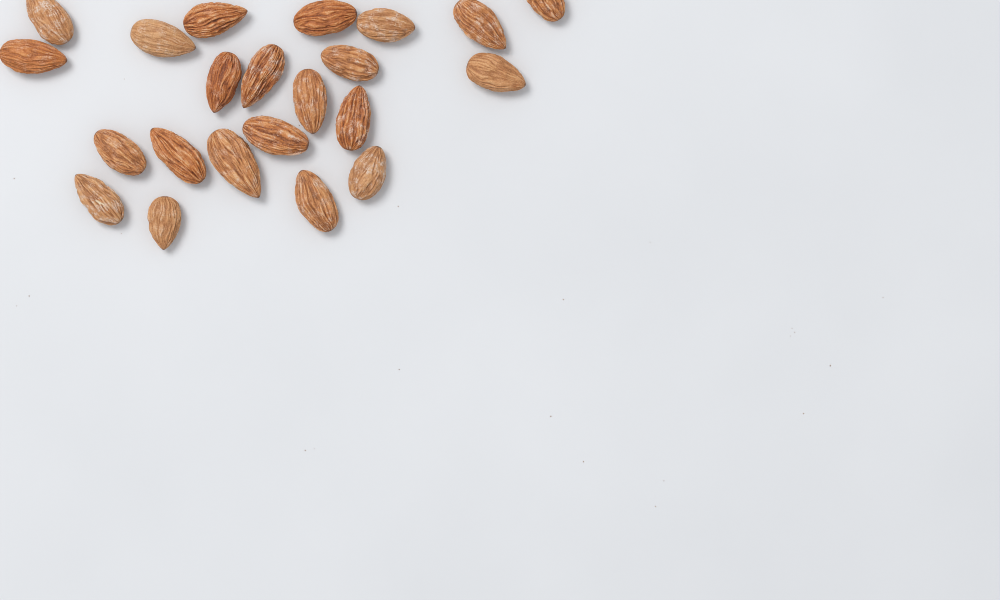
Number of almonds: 22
